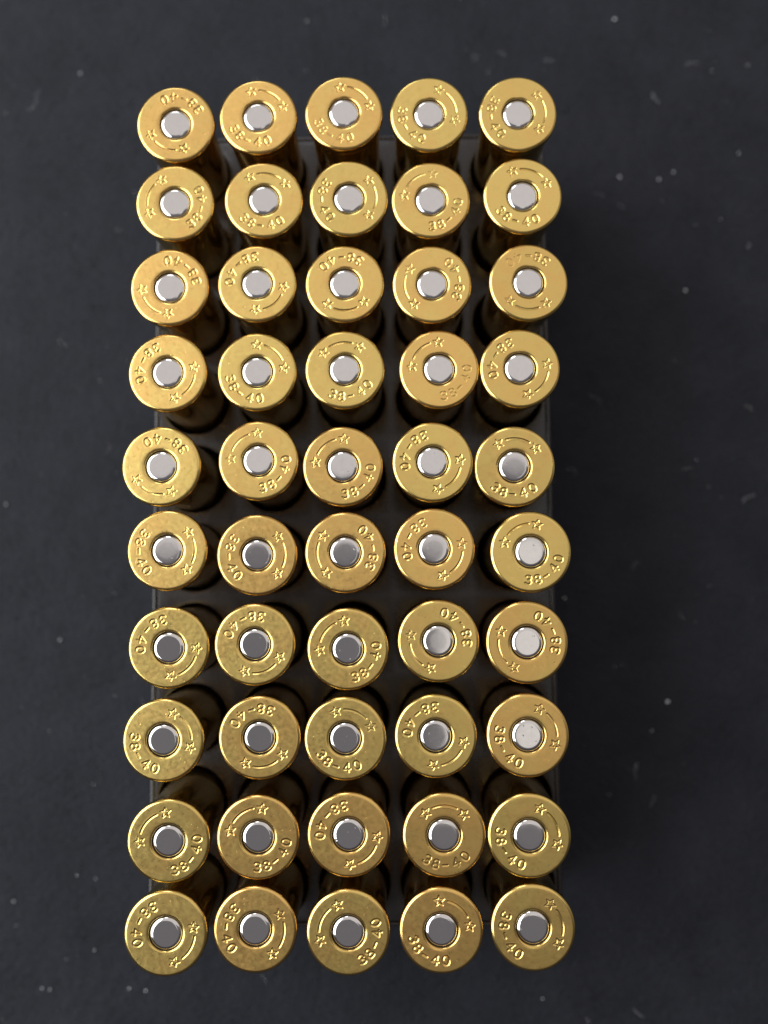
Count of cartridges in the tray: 50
